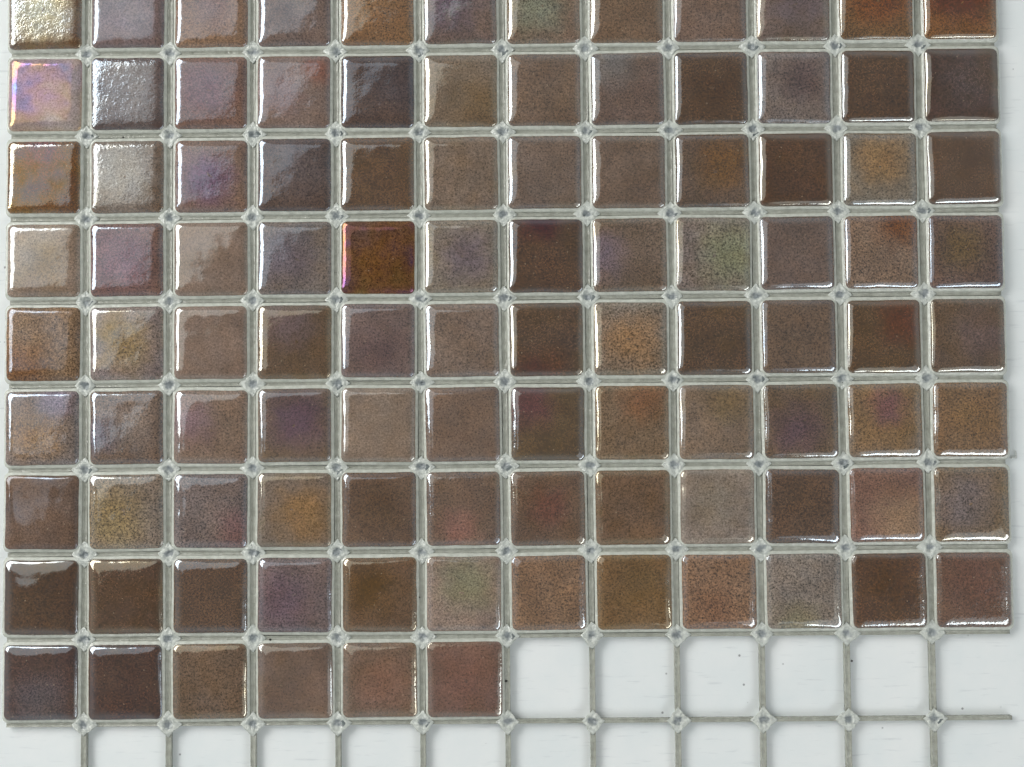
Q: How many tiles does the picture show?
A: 102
